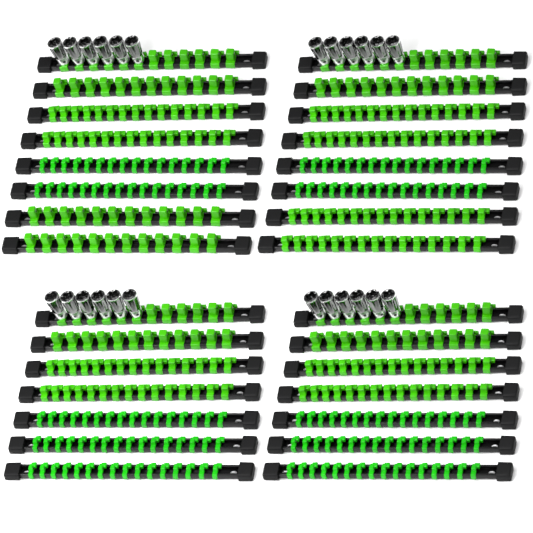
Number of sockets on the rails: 24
